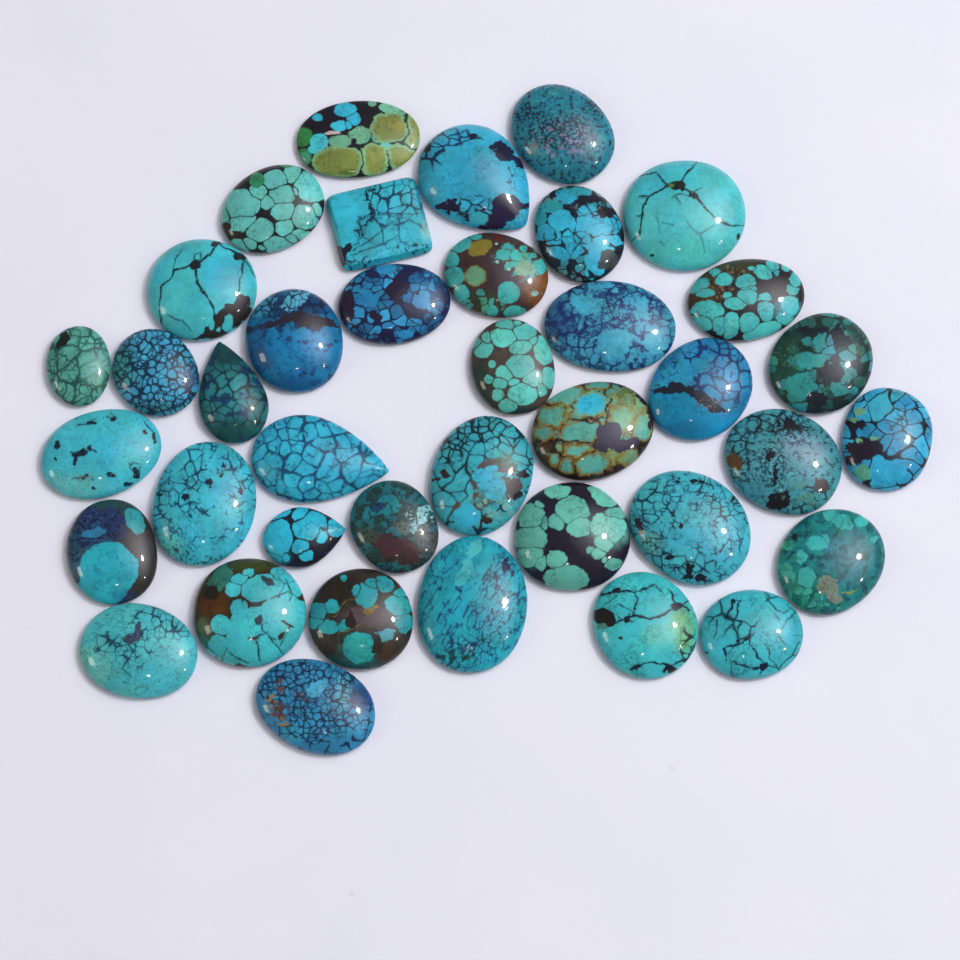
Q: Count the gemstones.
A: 39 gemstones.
